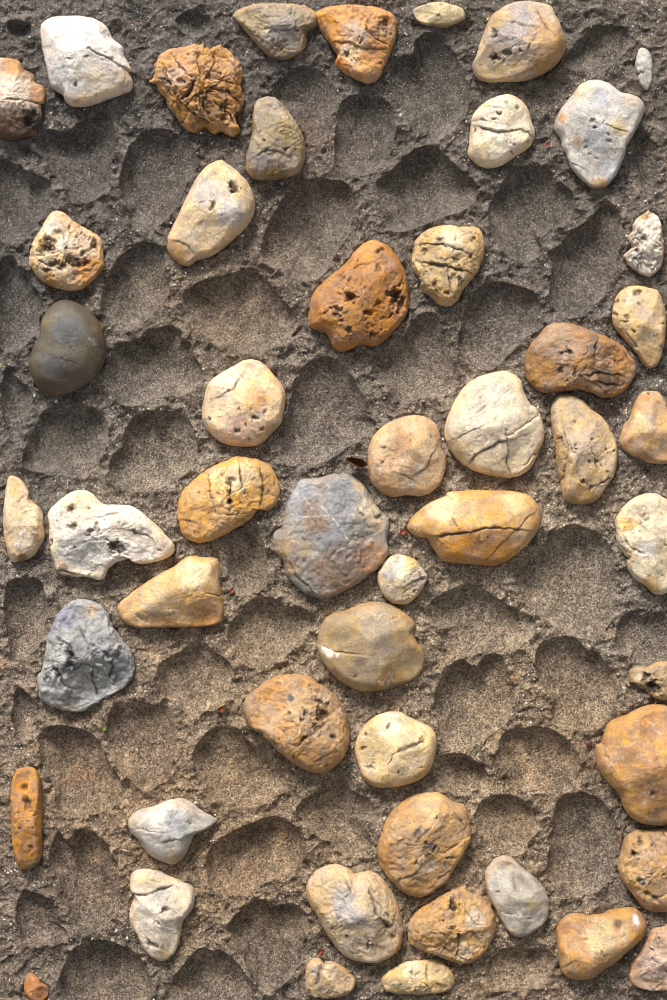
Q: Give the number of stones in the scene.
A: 51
